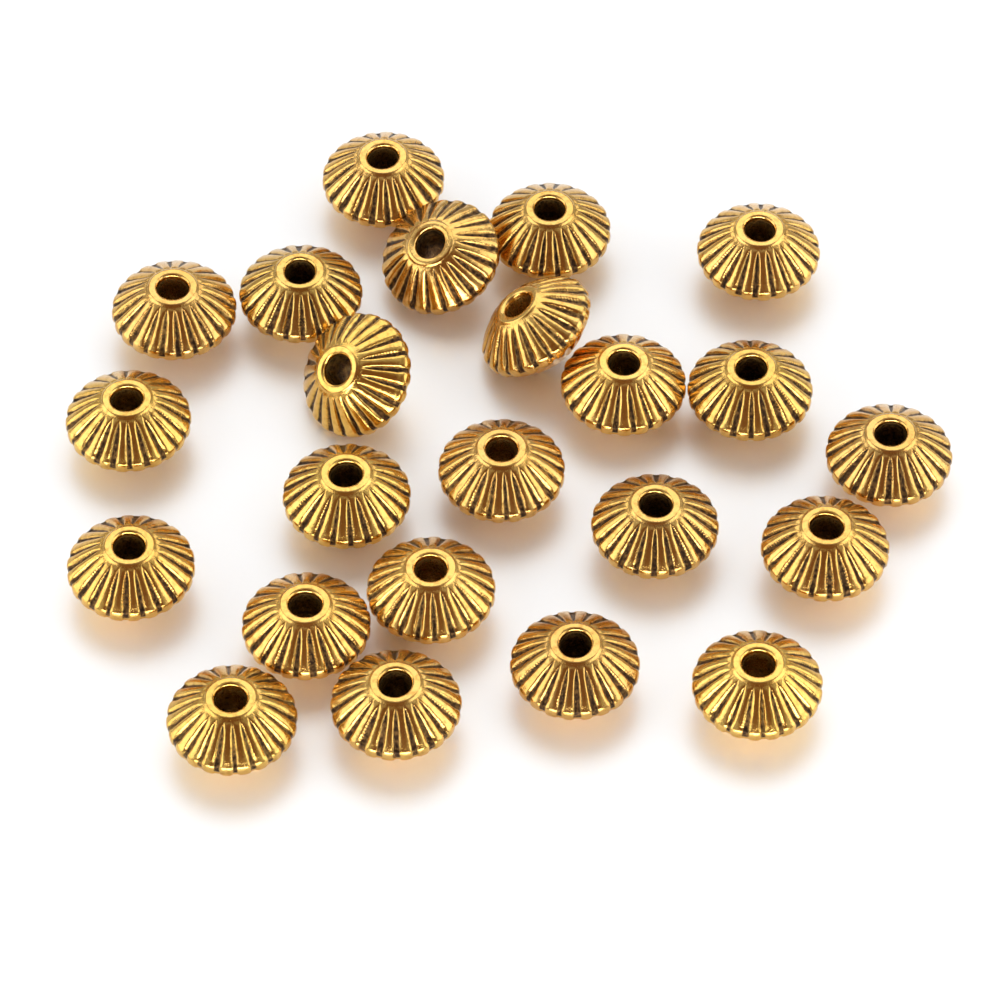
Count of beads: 23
